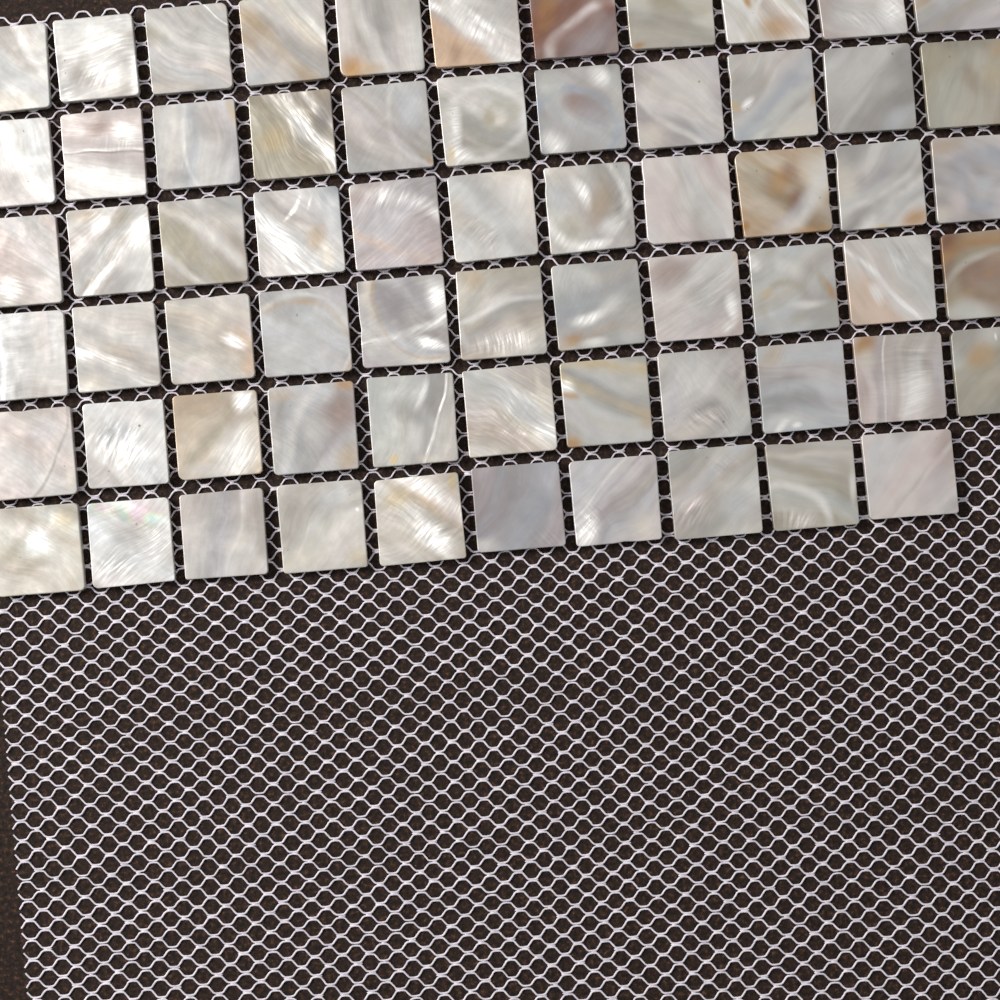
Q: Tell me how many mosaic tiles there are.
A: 65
